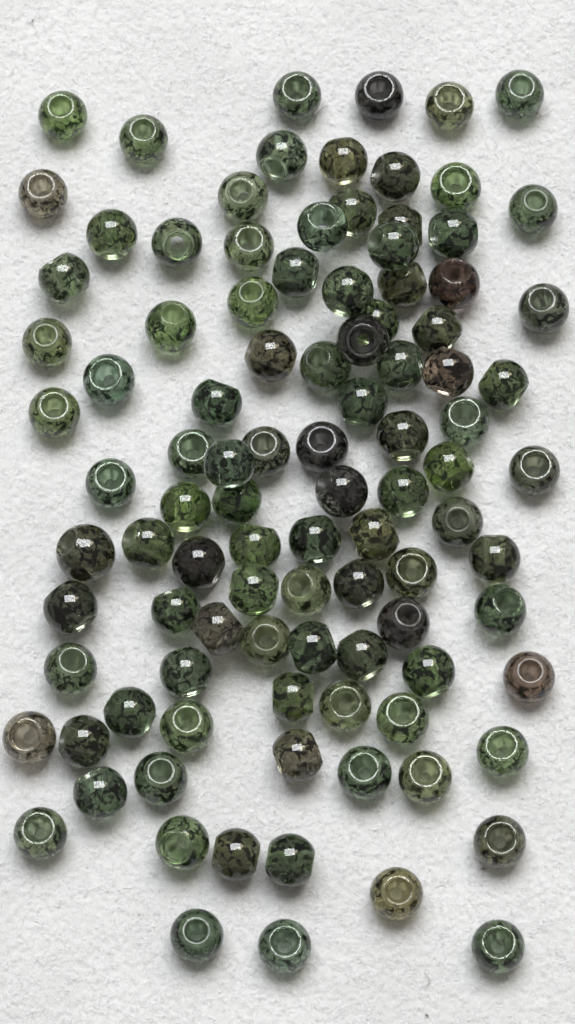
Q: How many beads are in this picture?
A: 101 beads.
